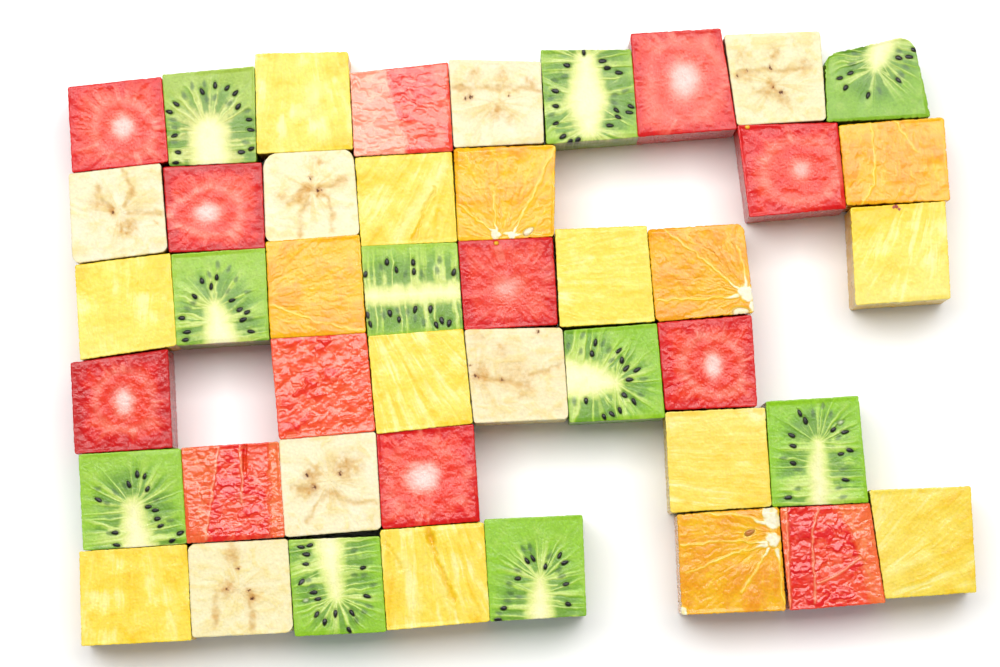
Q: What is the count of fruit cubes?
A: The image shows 44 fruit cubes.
